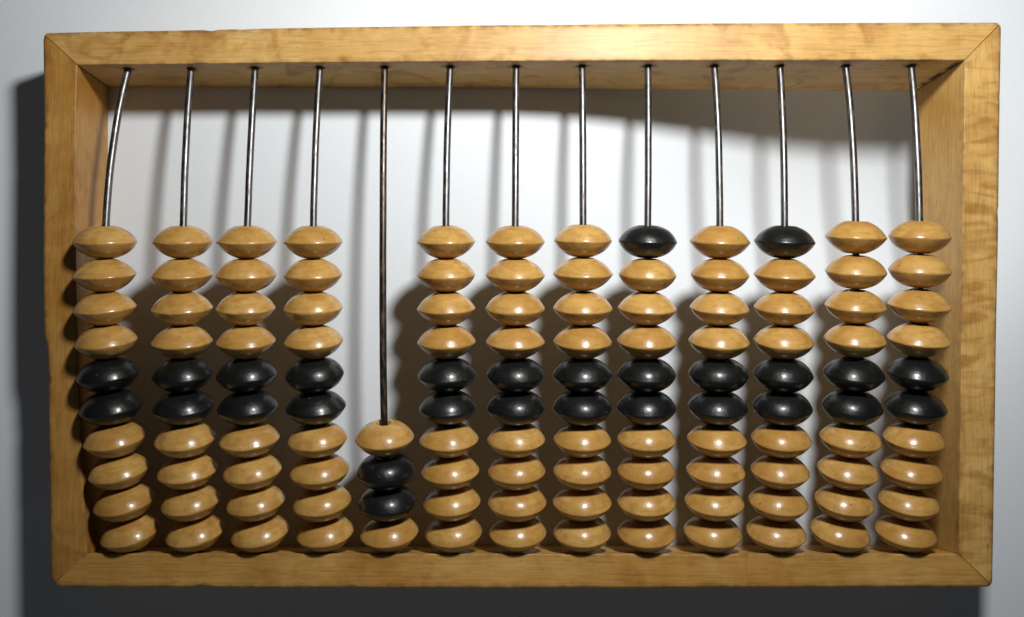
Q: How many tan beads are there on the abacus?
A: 96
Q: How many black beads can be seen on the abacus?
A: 28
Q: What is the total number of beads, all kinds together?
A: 124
